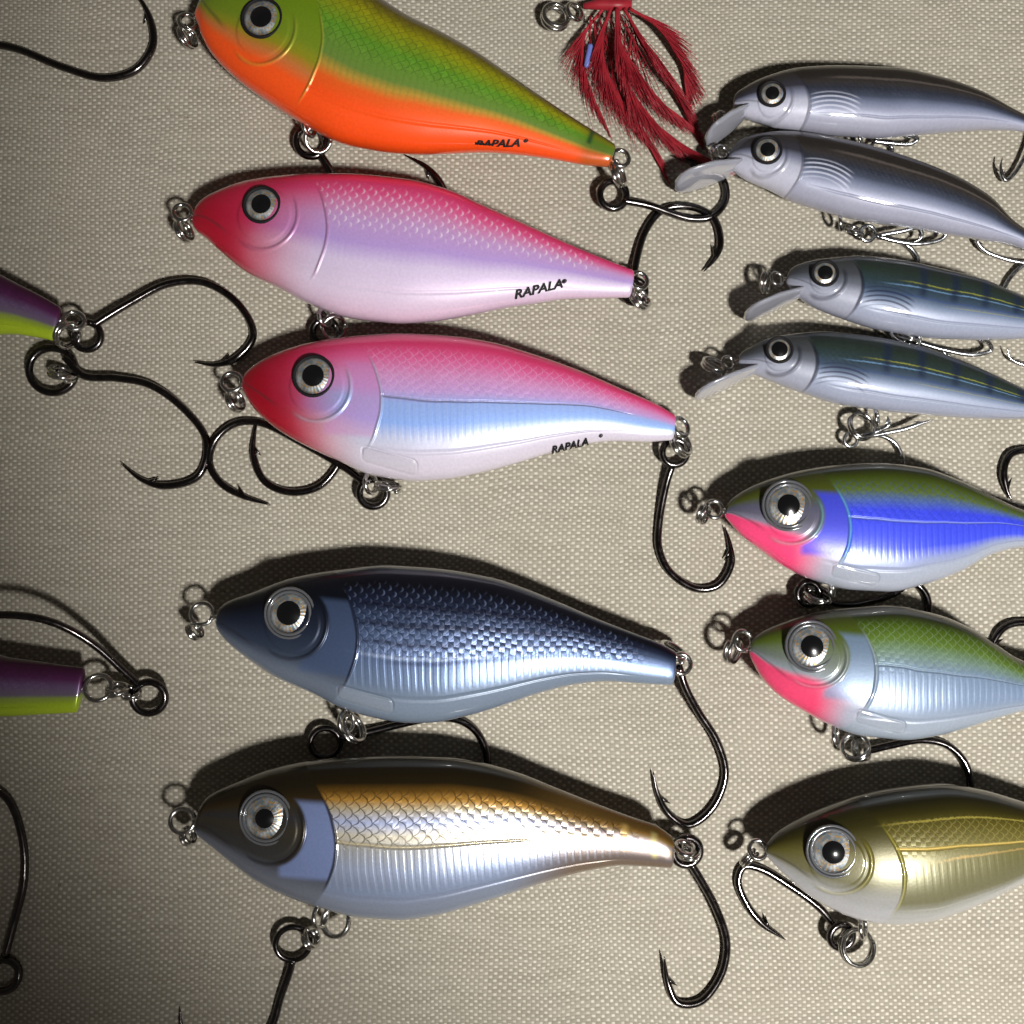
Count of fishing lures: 14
